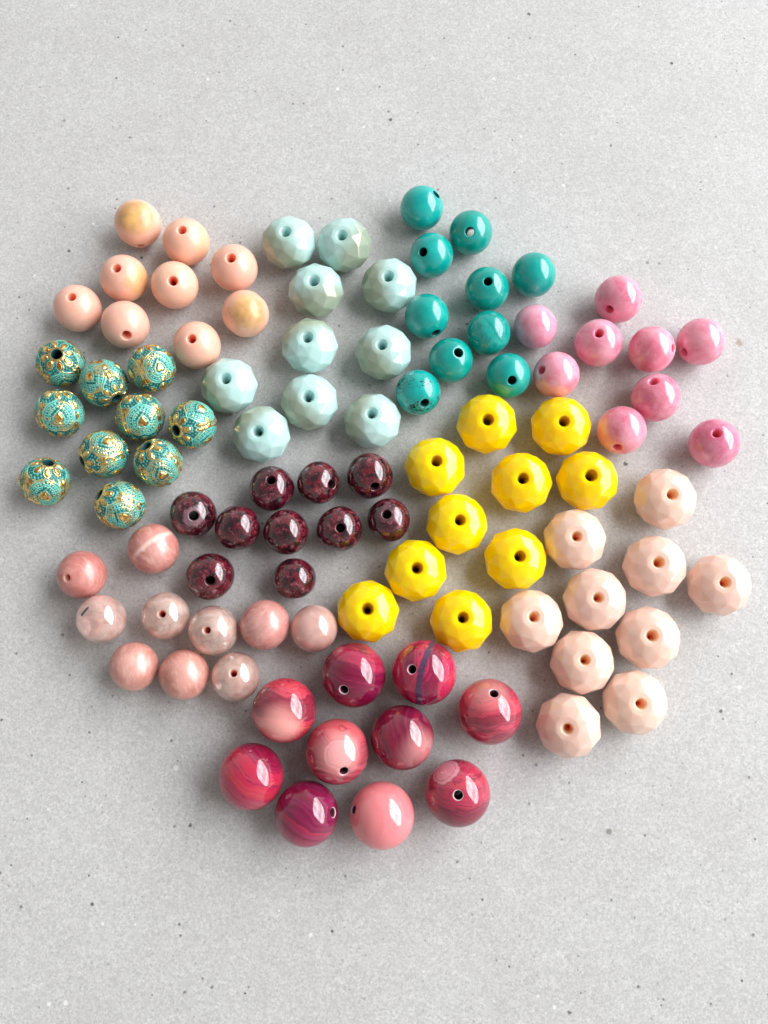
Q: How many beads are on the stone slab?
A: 98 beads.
